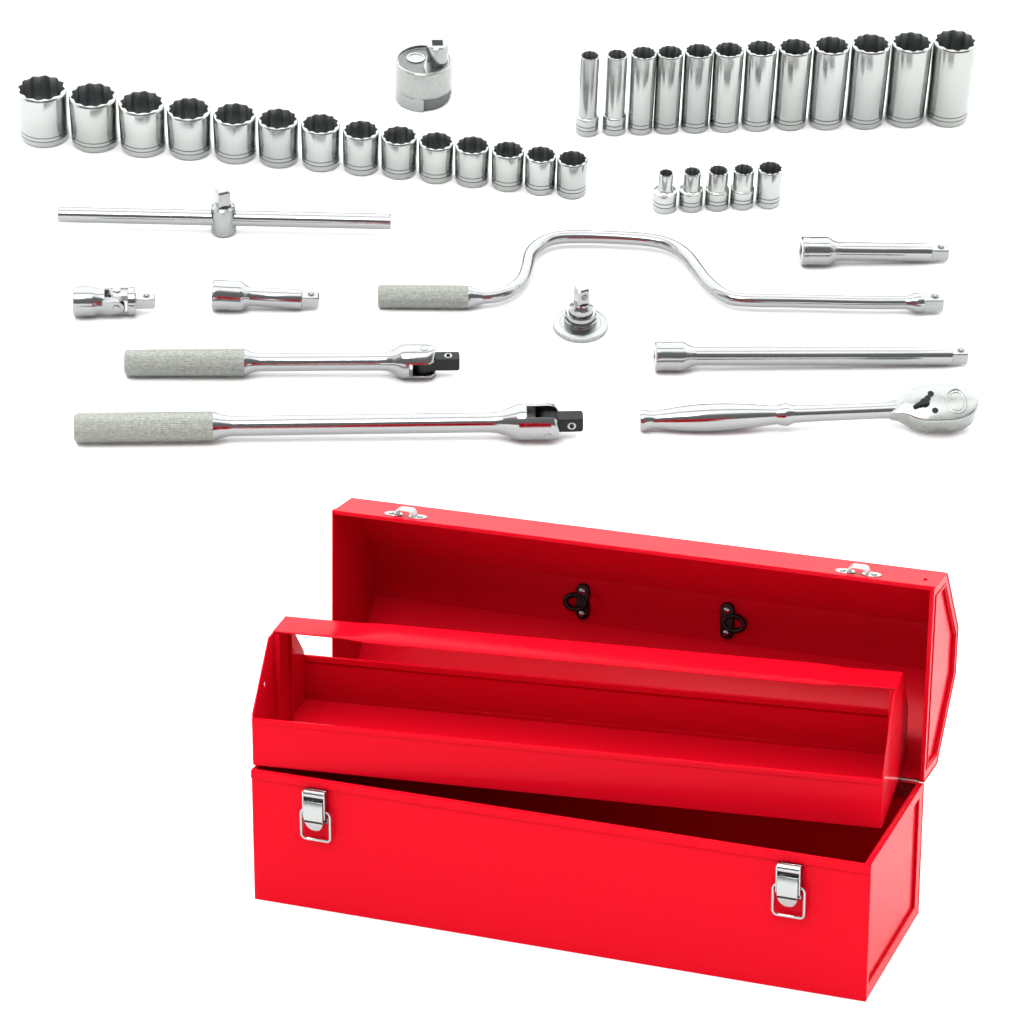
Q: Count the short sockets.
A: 19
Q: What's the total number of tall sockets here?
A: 12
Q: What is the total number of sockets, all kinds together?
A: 31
